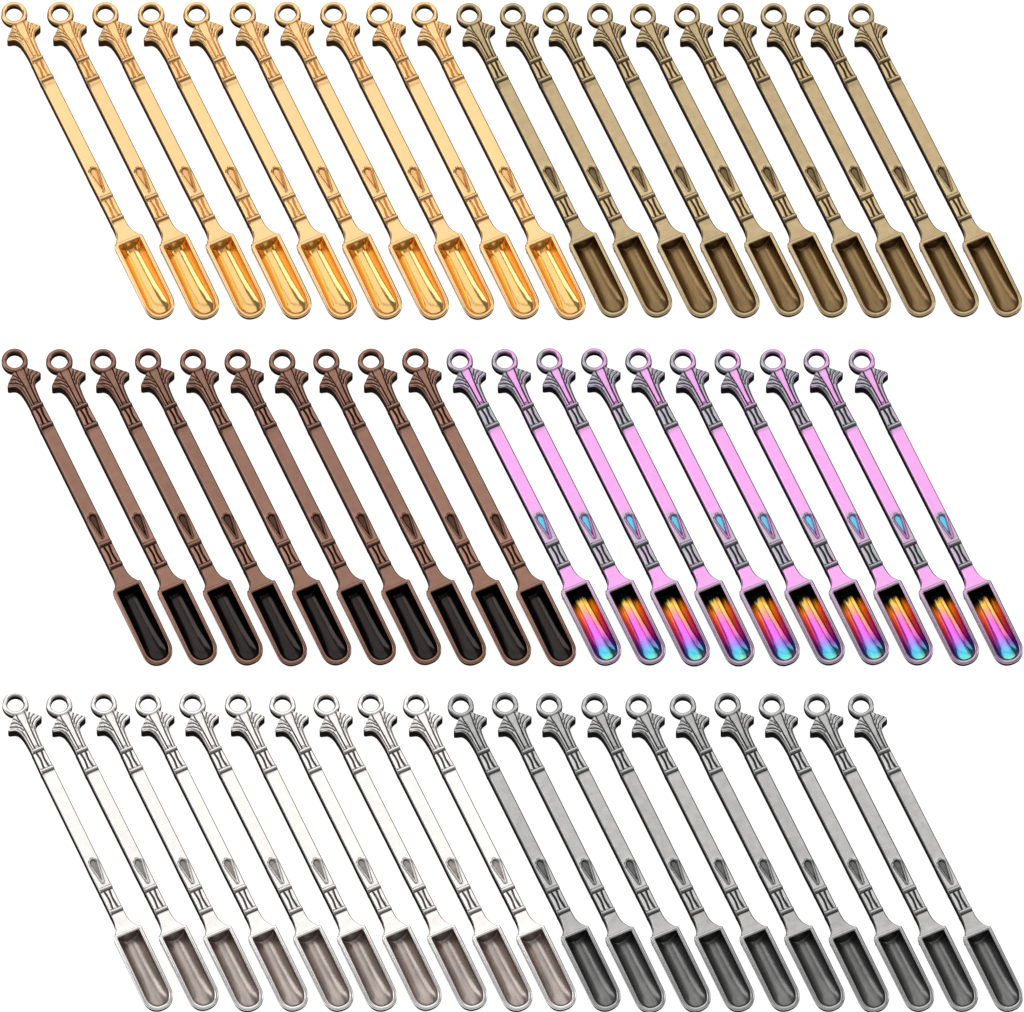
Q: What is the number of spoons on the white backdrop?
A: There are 60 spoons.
